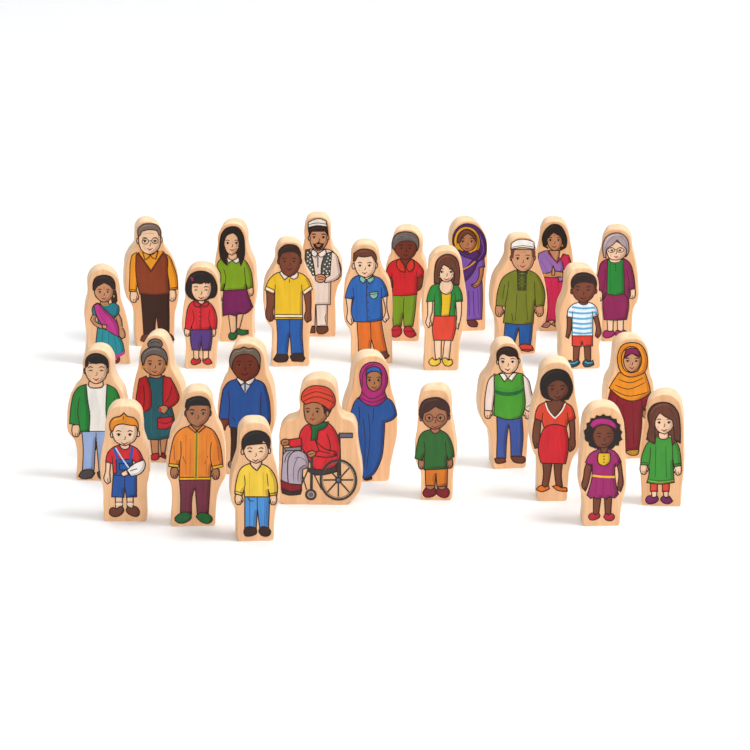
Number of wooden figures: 28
